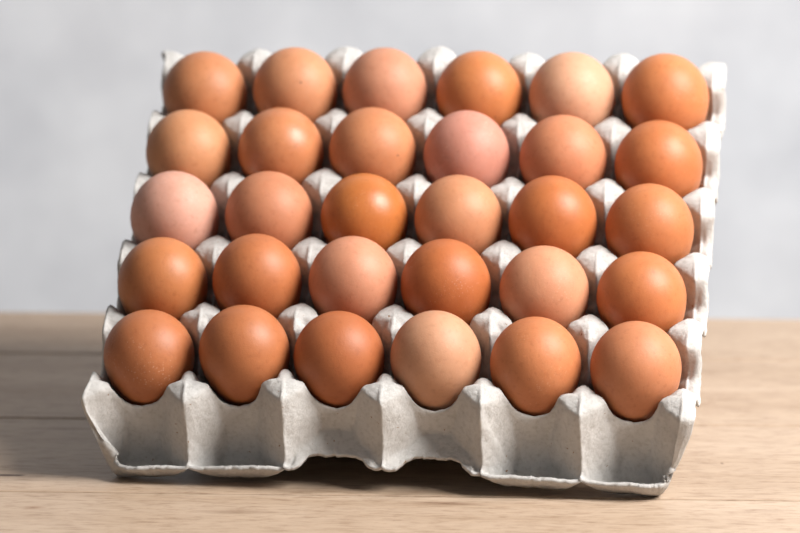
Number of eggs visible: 30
